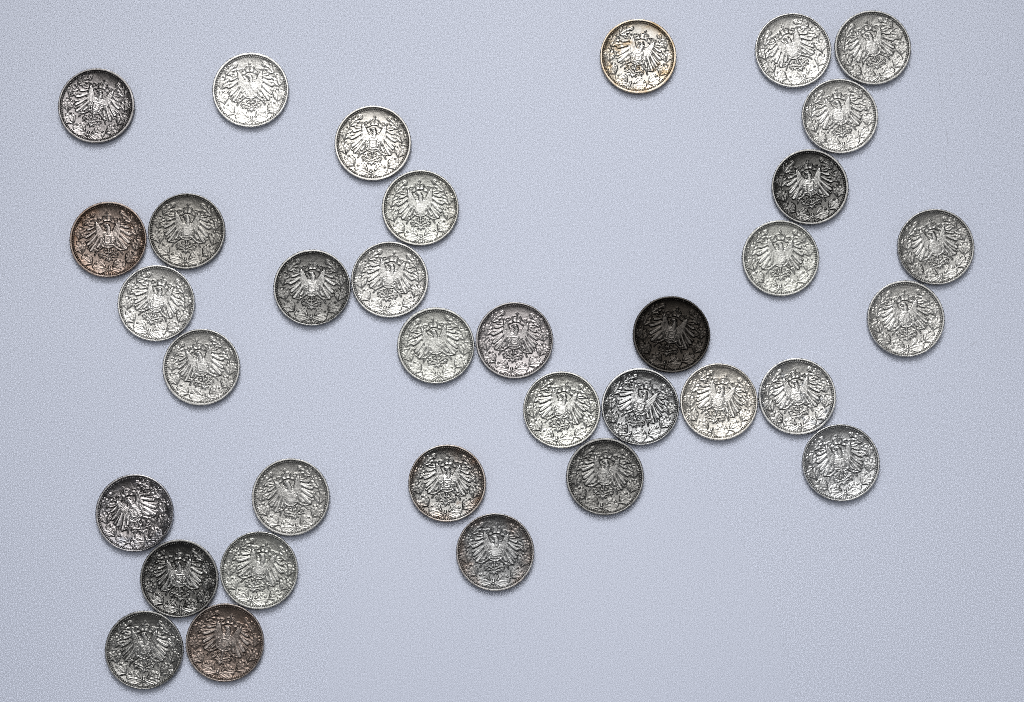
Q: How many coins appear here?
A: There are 35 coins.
